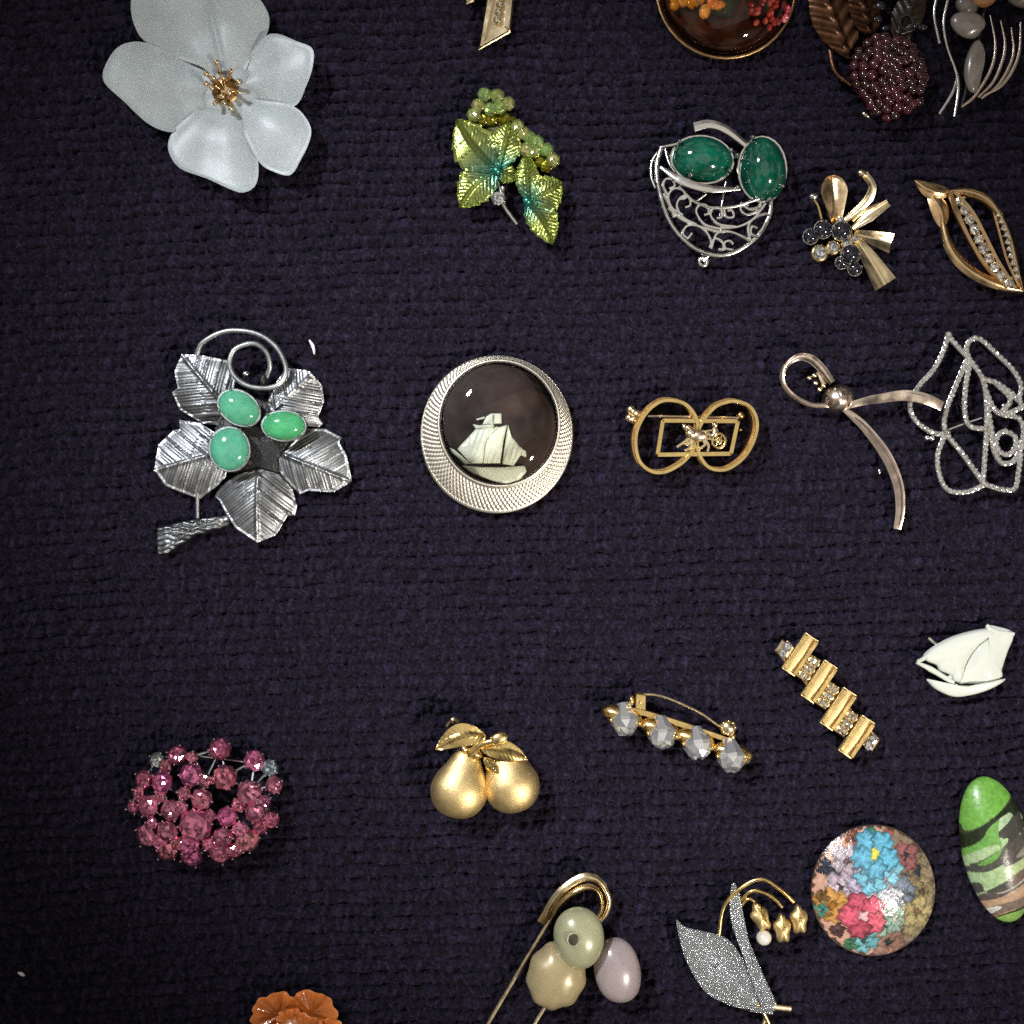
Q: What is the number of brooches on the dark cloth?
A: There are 24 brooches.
